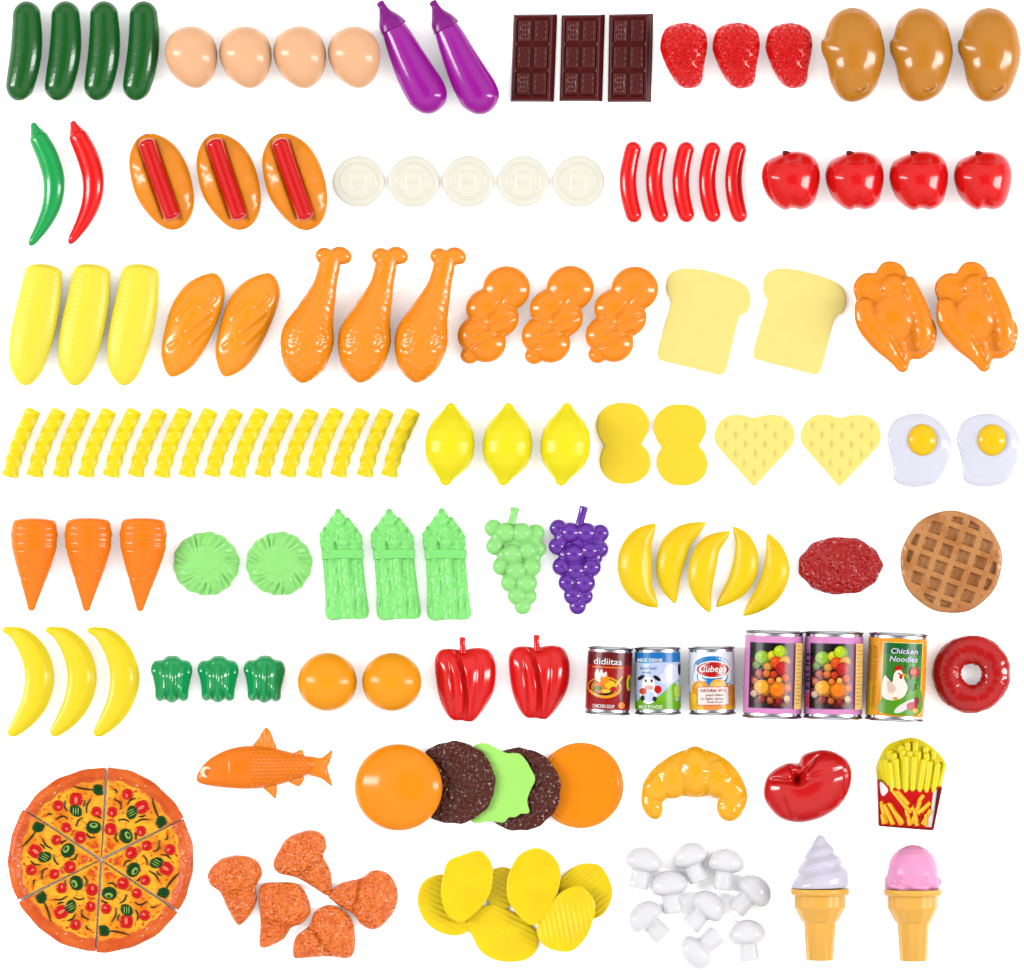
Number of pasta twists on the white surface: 16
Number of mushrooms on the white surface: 9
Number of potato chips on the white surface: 7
